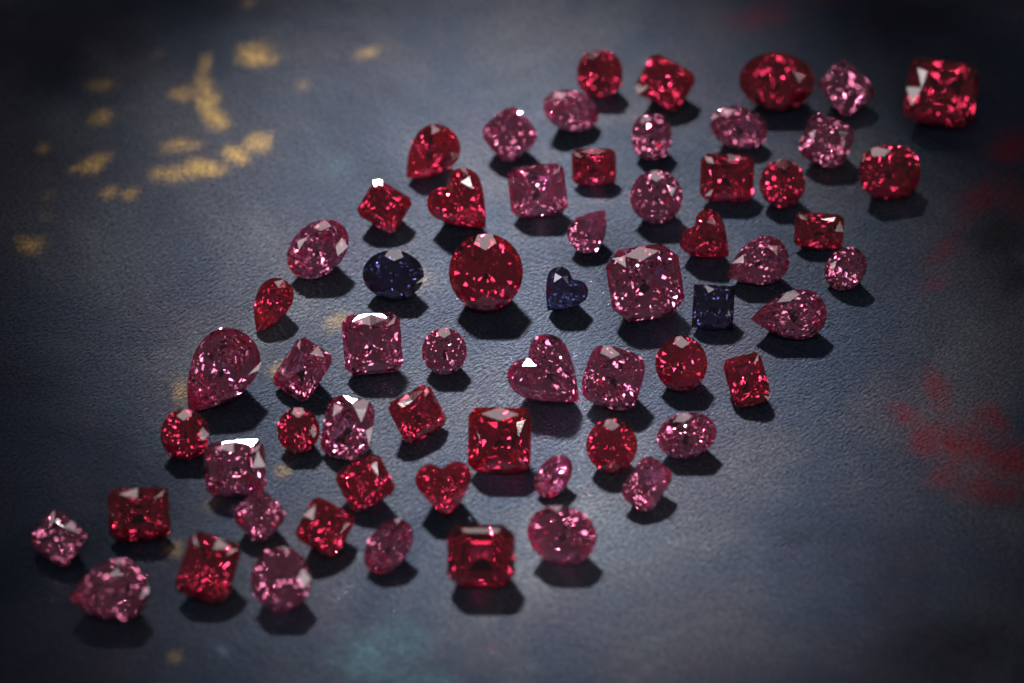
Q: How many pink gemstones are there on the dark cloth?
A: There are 31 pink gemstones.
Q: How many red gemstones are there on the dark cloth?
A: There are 28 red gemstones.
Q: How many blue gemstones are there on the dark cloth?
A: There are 3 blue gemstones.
